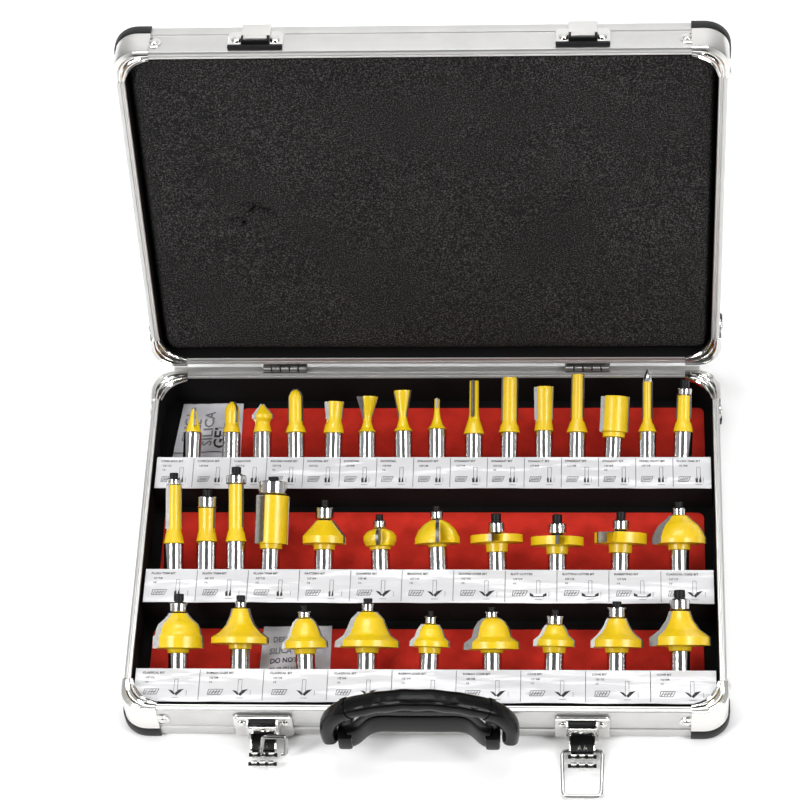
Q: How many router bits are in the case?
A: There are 35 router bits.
